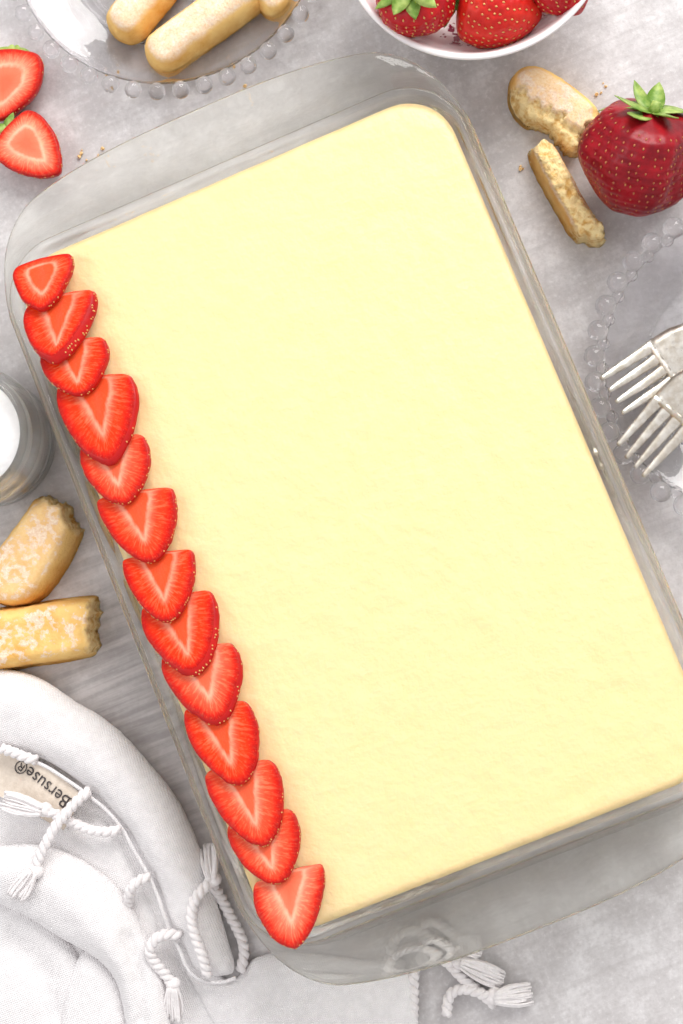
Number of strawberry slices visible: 13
